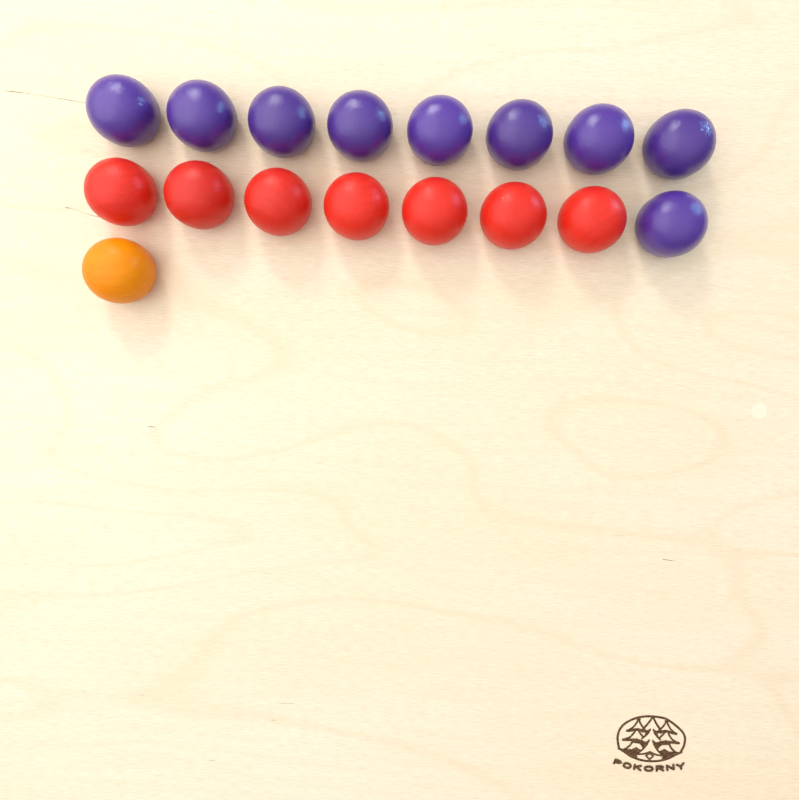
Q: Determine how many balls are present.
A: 17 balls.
